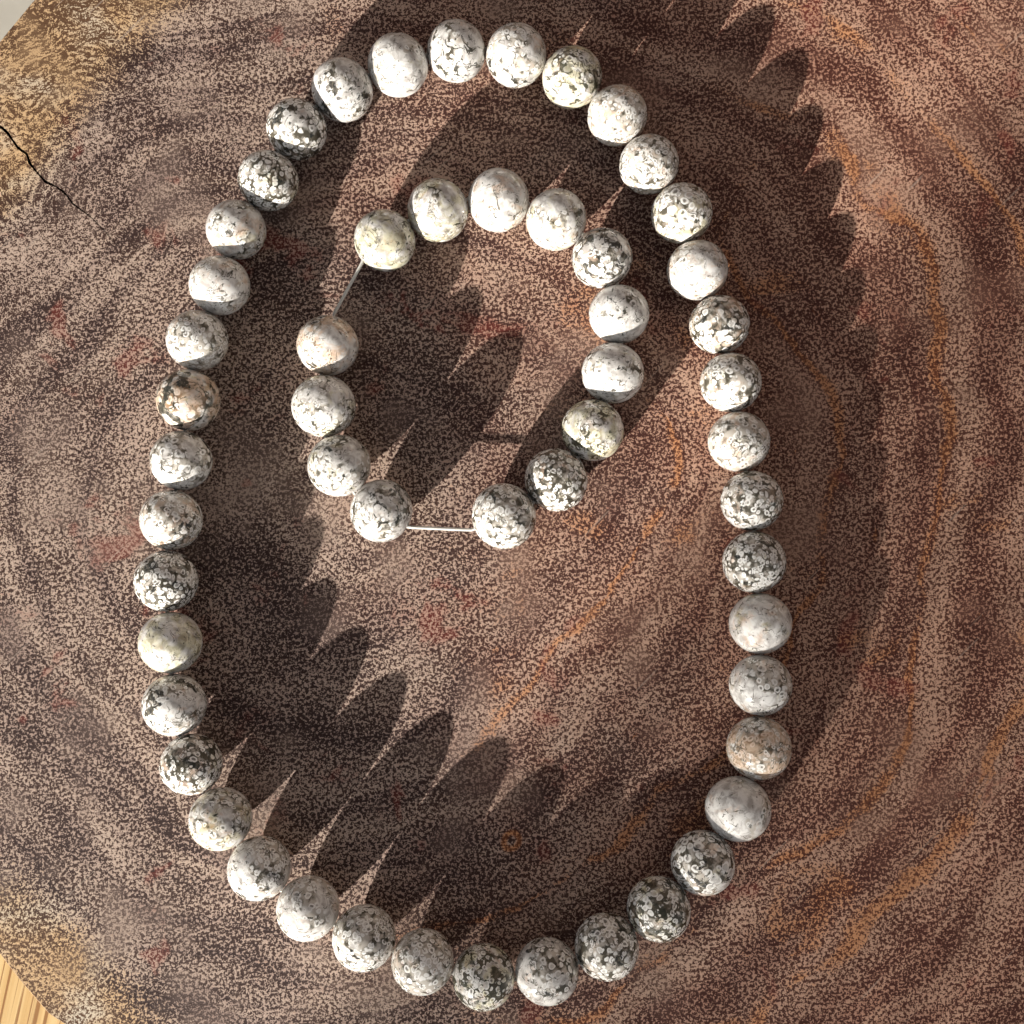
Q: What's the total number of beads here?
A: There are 54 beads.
